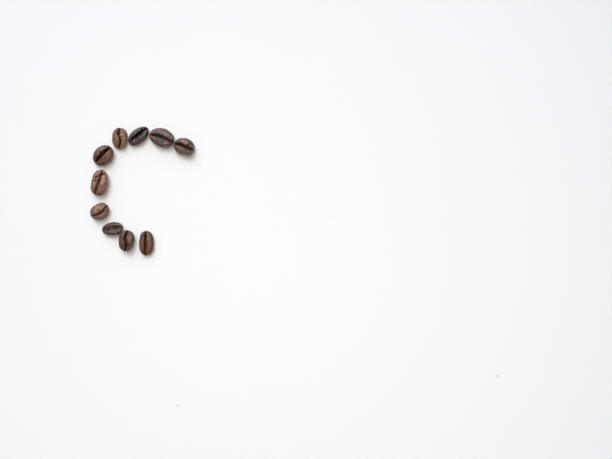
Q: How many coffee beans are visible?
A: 10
